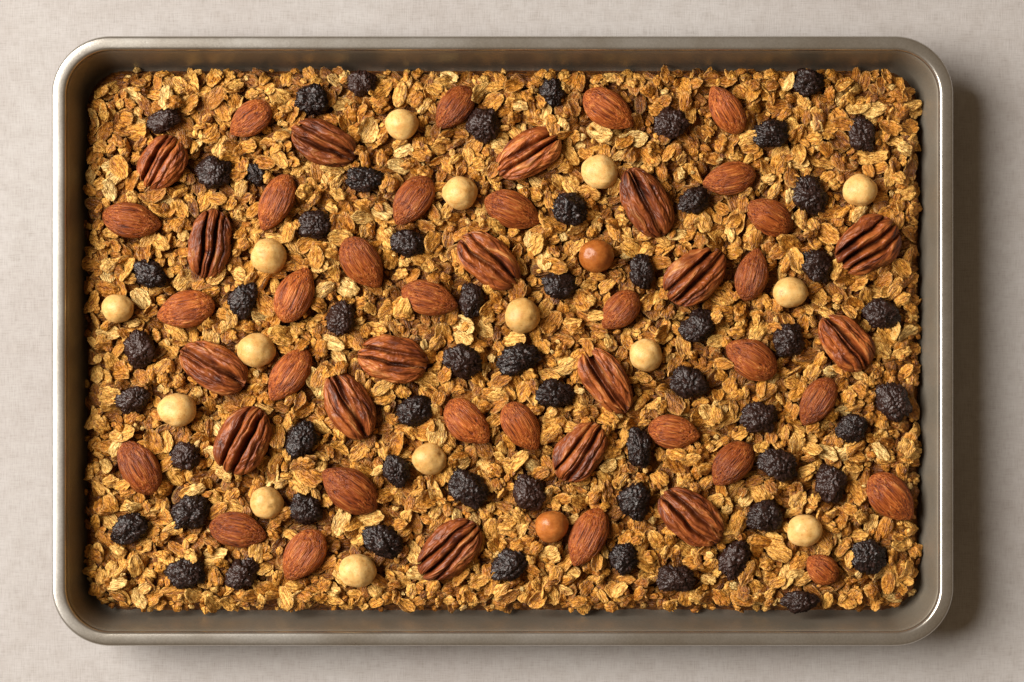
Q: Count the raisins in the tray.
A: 59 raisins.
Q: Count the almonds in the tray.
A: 30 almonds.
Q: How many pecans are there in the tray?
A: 17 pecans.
